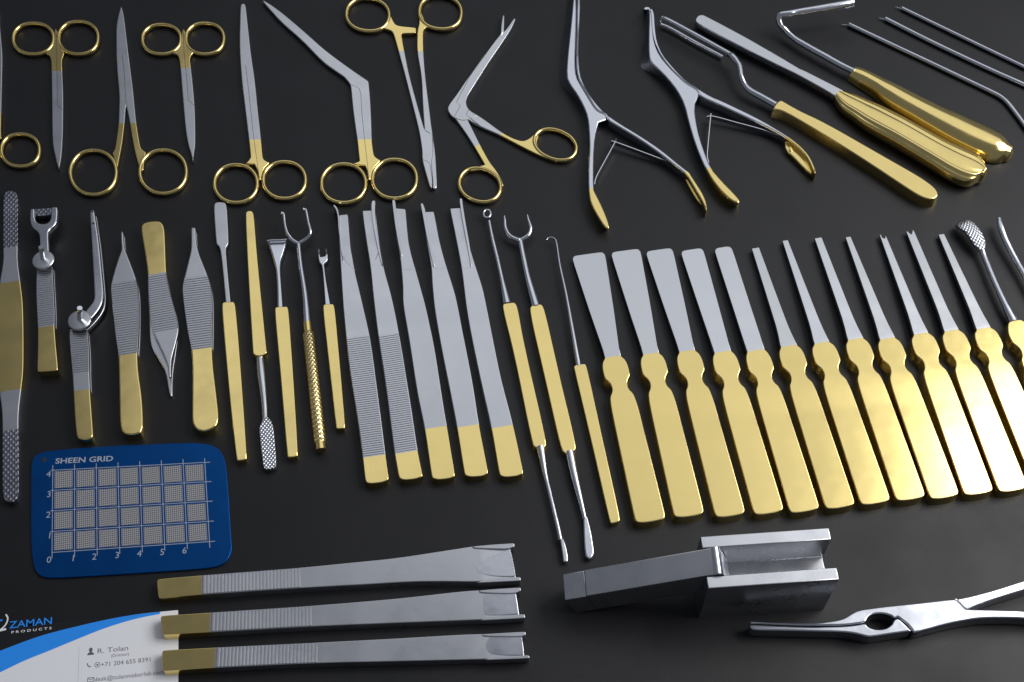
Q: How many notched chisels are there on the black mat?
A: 12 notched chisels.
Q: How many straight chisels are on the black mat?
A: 8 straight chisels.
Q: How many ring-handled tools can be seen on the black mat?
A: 8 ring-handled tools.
